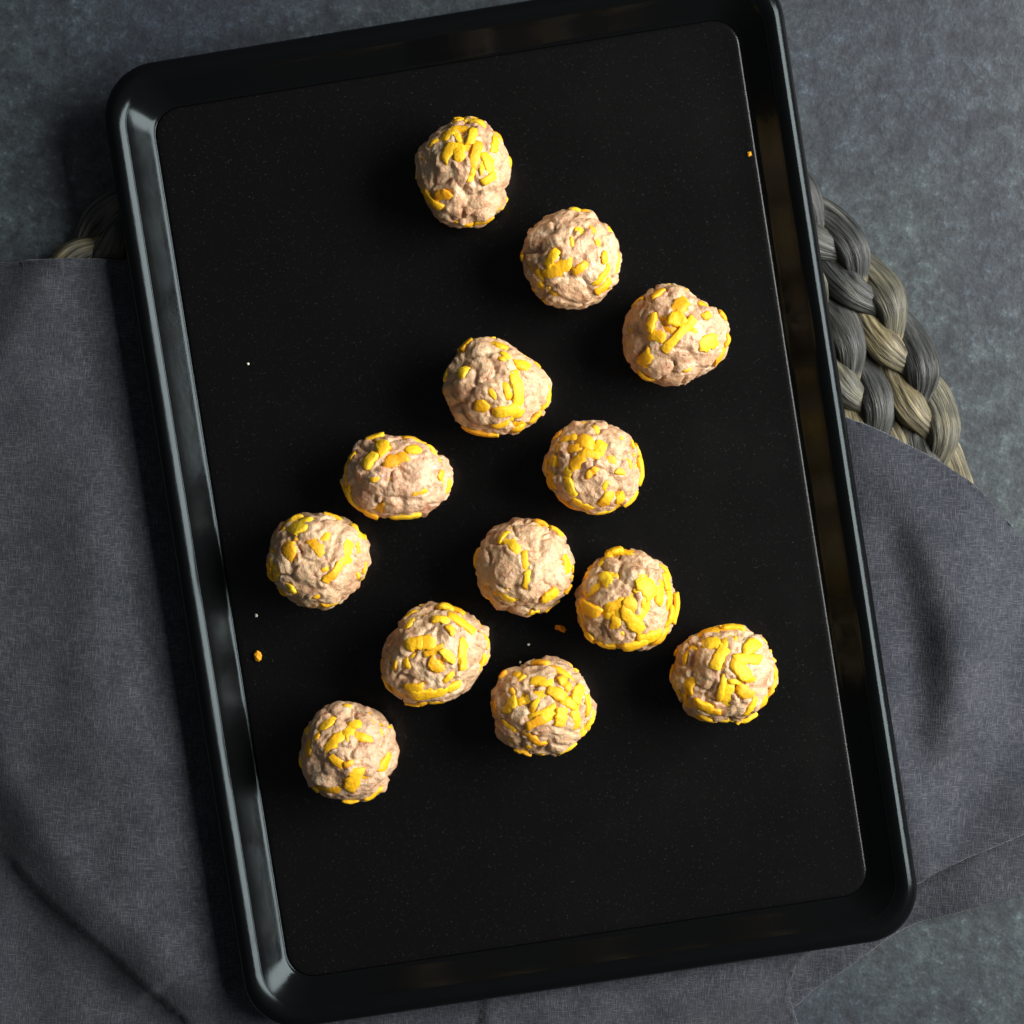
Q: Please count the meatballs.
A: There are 13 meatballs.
